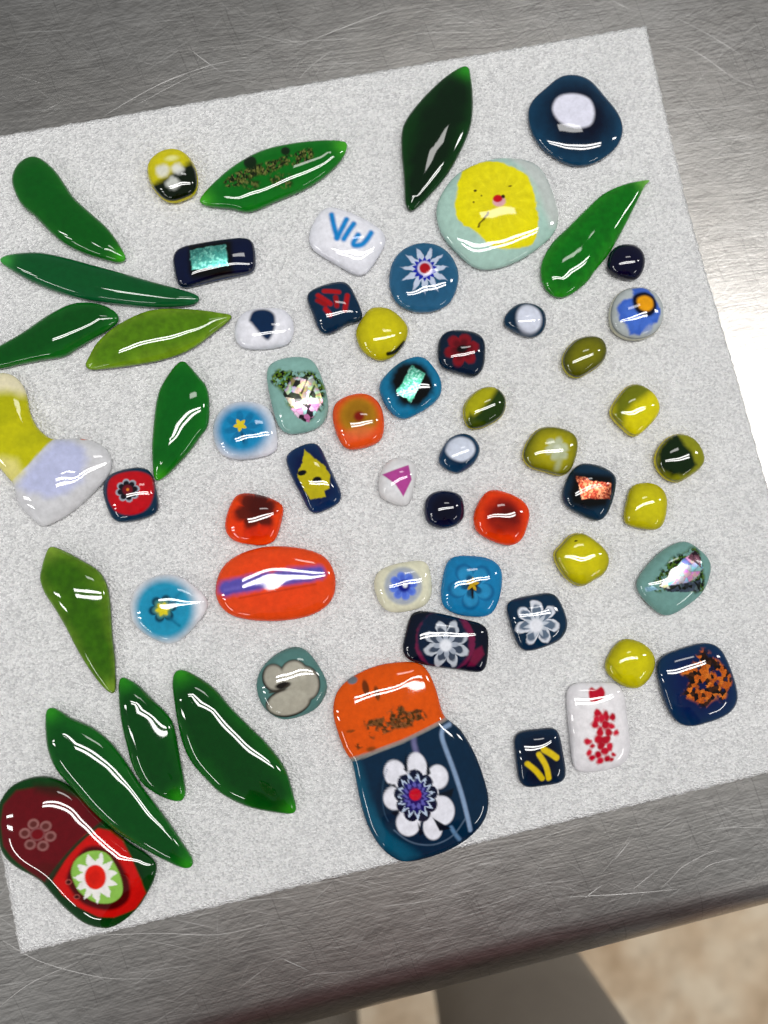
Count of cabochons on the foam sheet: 44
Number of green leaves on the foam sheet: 12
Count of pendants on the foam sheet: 3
